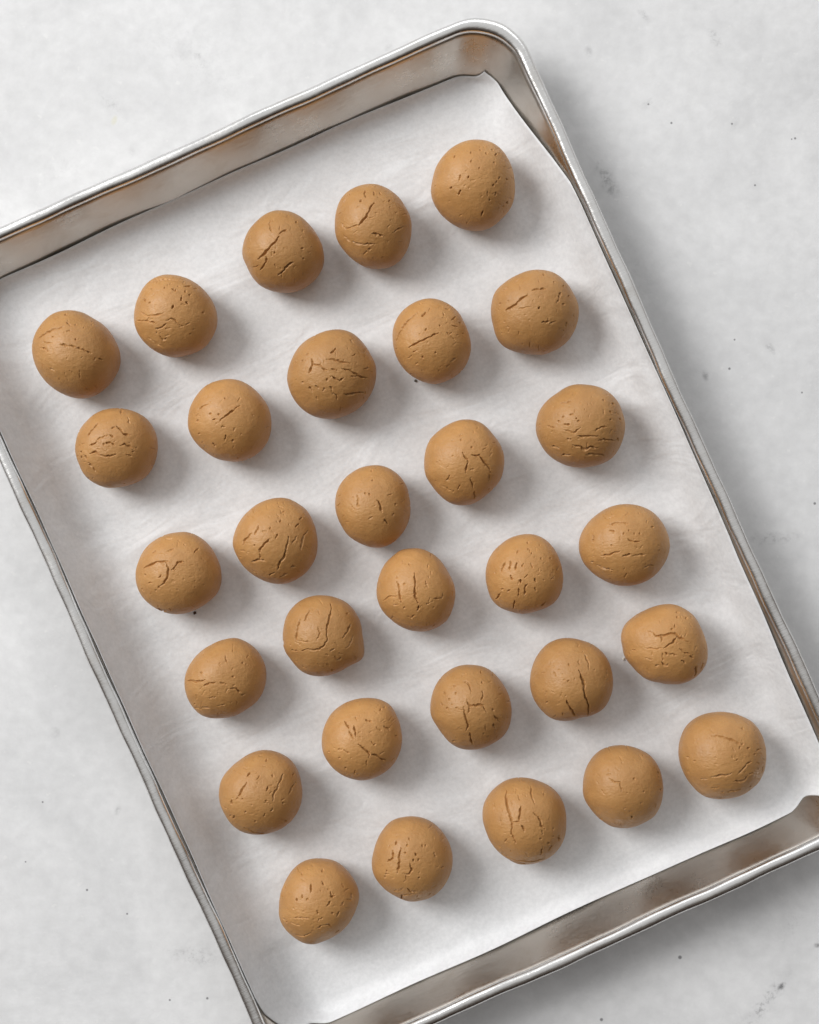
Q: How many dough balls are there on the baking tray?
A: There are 30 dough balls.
